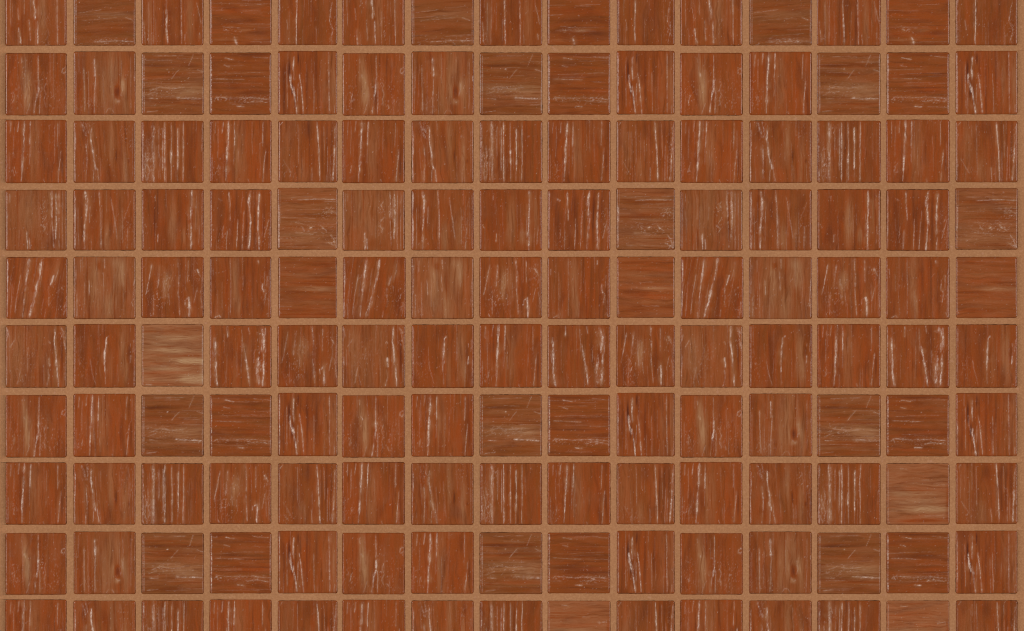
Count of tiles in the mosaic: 150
